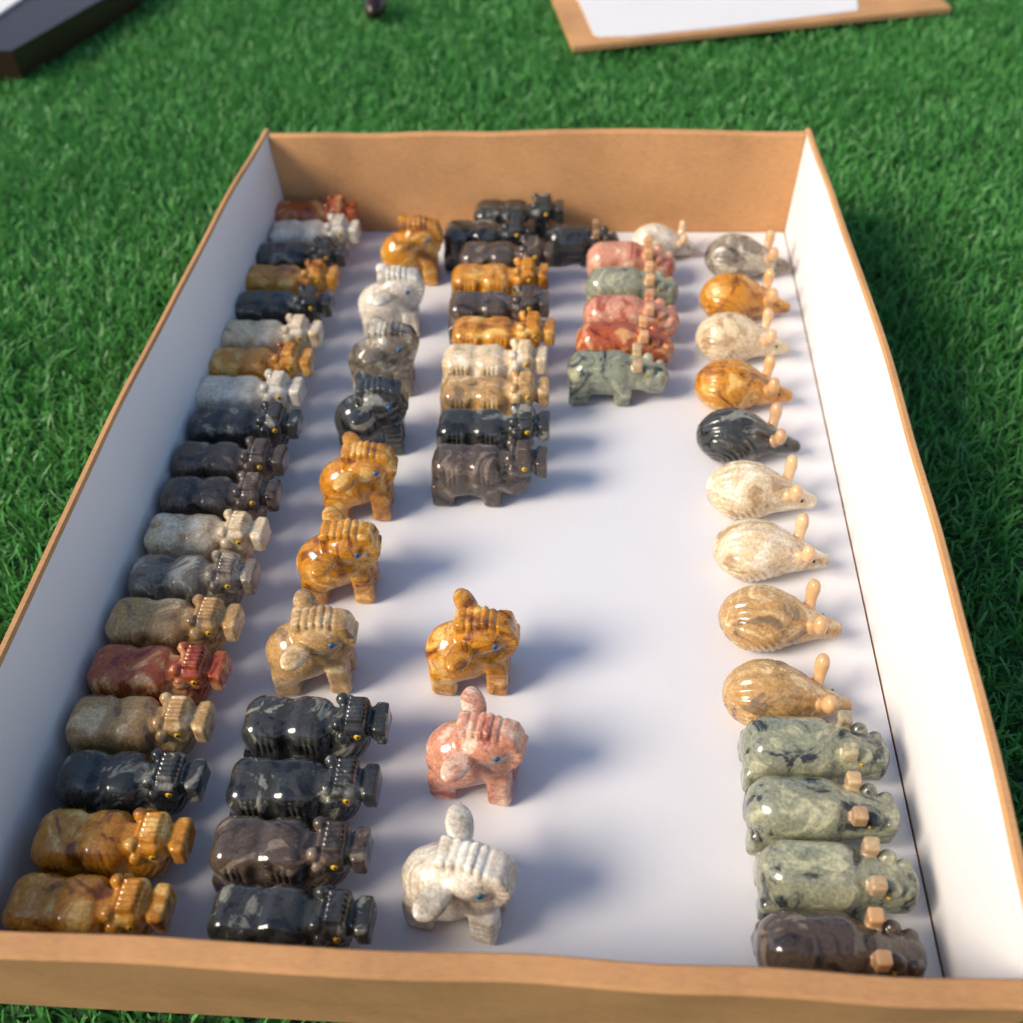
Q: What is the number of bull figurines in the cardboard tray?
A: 33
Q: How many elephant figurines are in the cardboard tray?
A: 10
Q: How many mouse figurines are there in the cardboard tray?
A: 10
